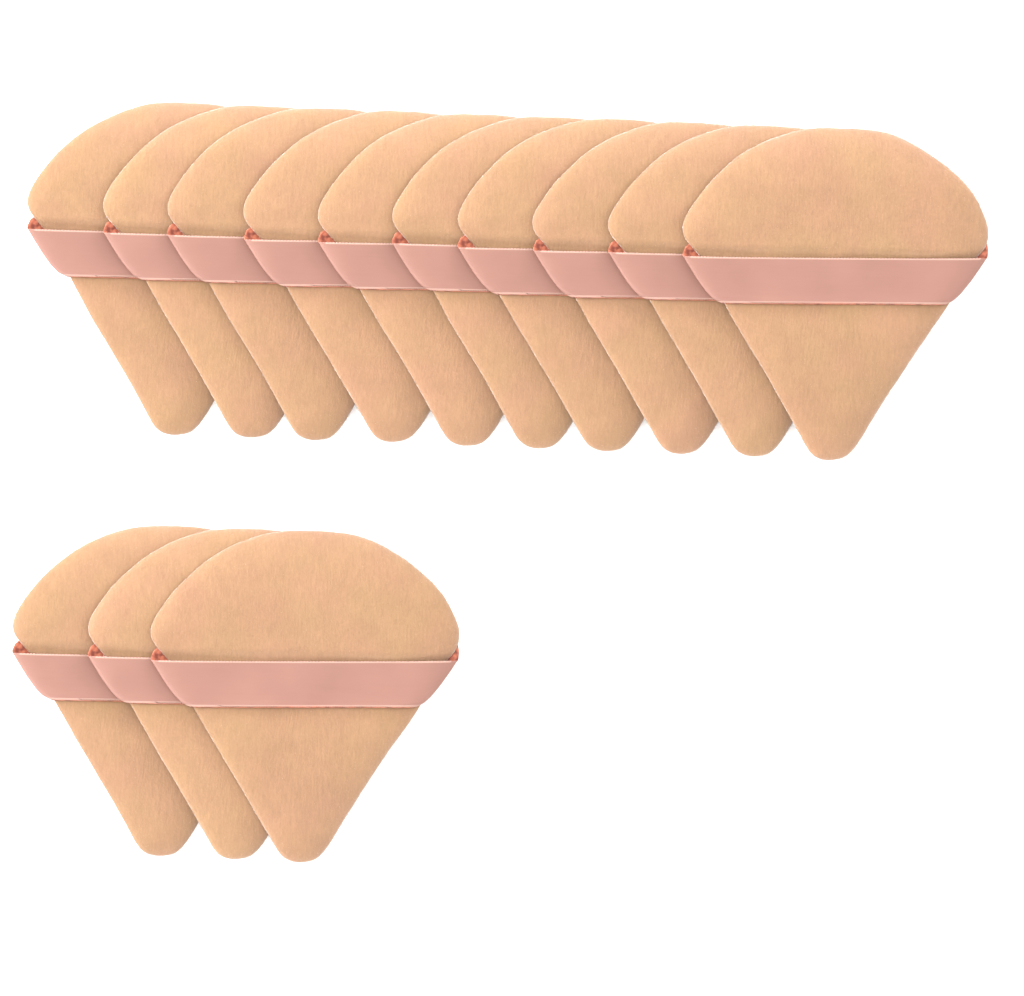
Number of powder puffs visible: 13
